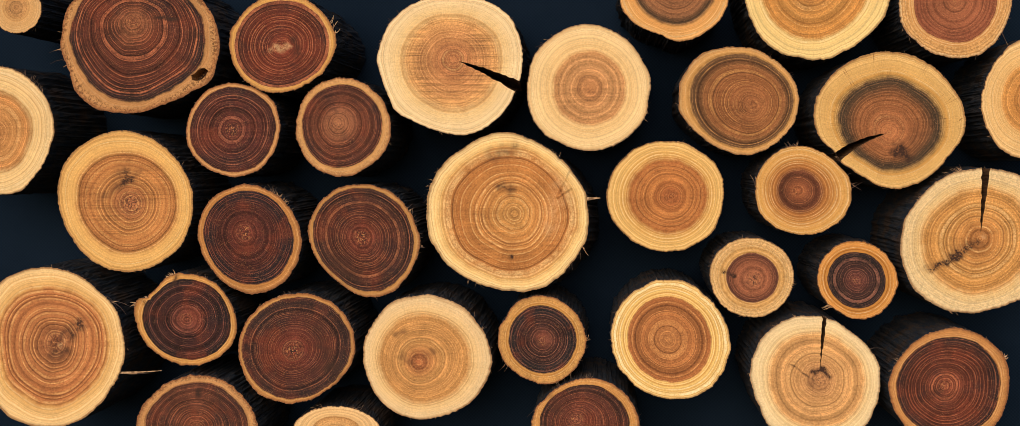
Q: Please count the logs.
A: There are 34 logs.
